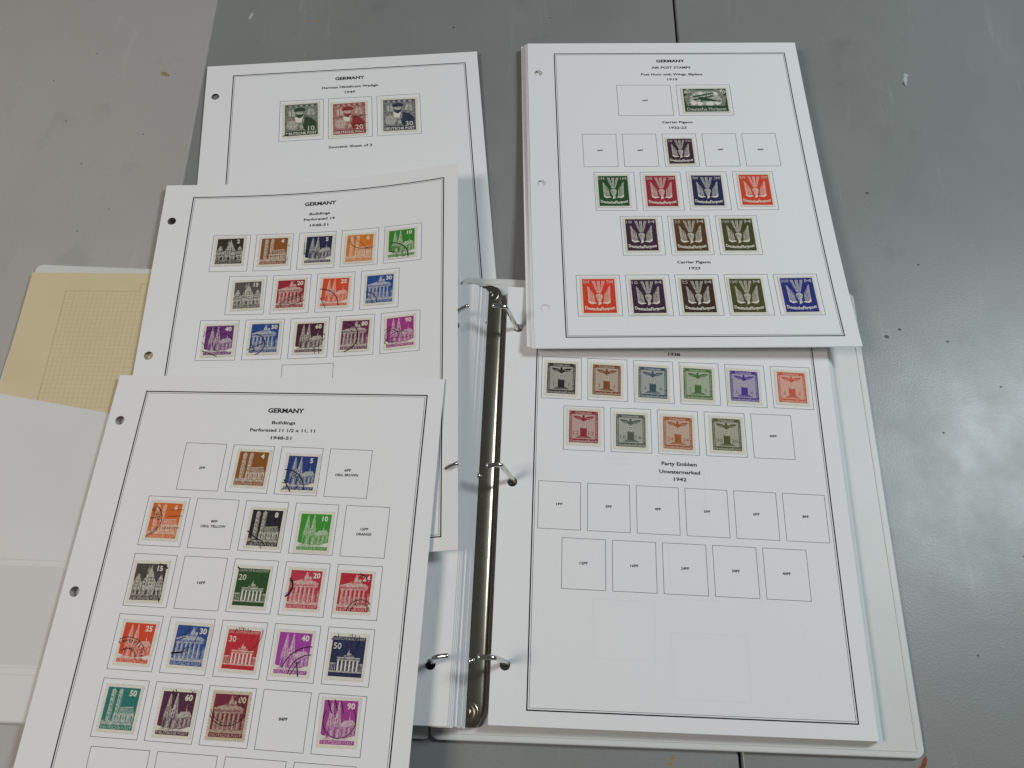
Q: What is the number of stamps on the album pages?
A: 59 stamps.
